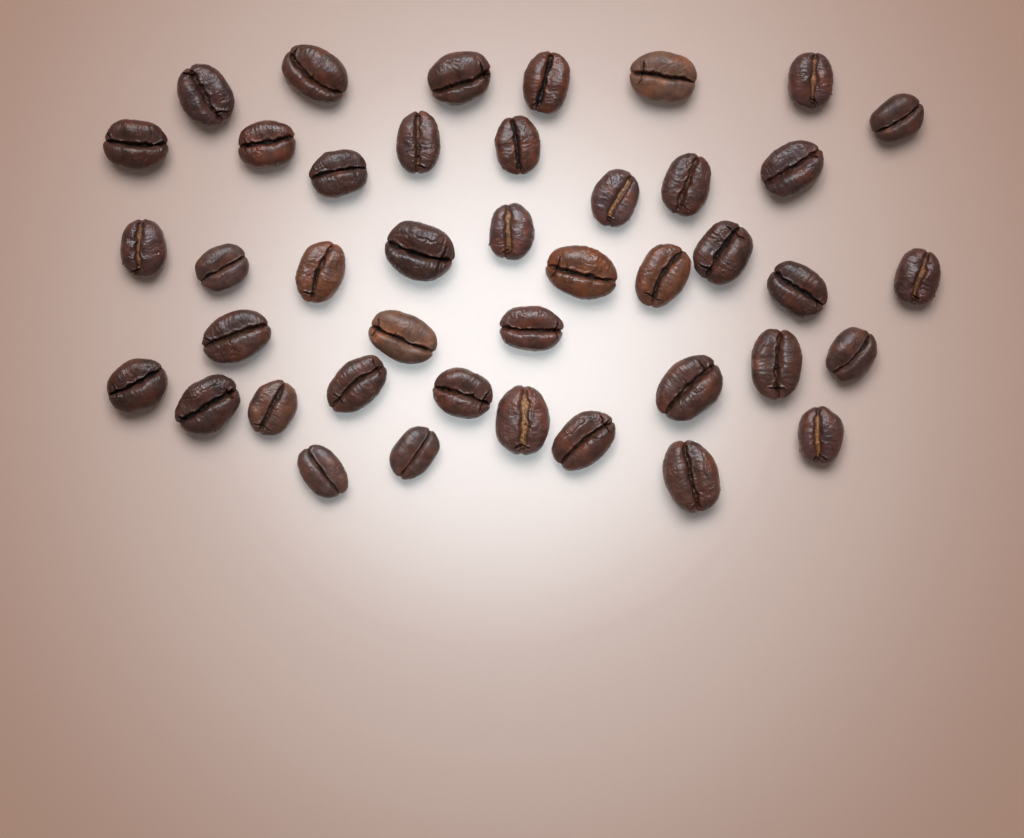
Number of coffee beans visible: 42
